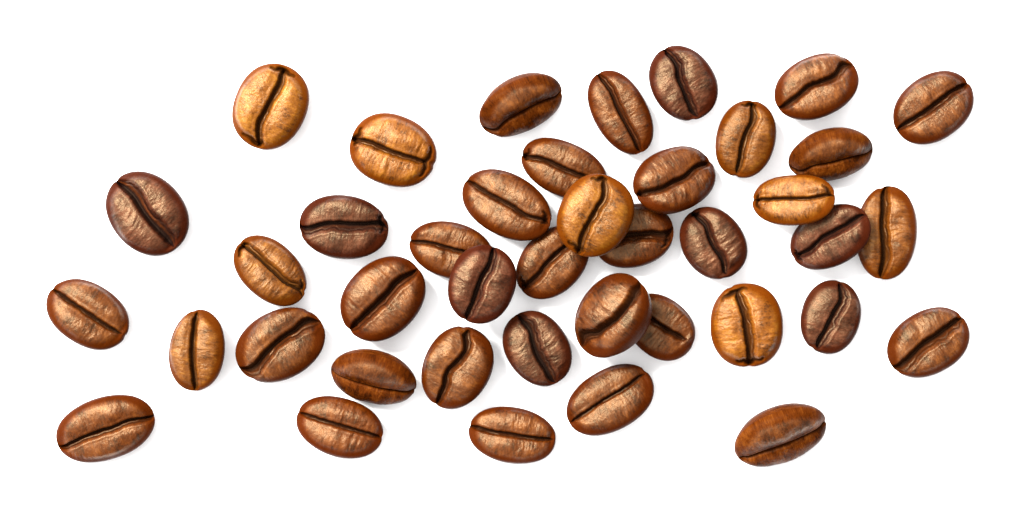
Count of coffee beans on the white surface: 41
